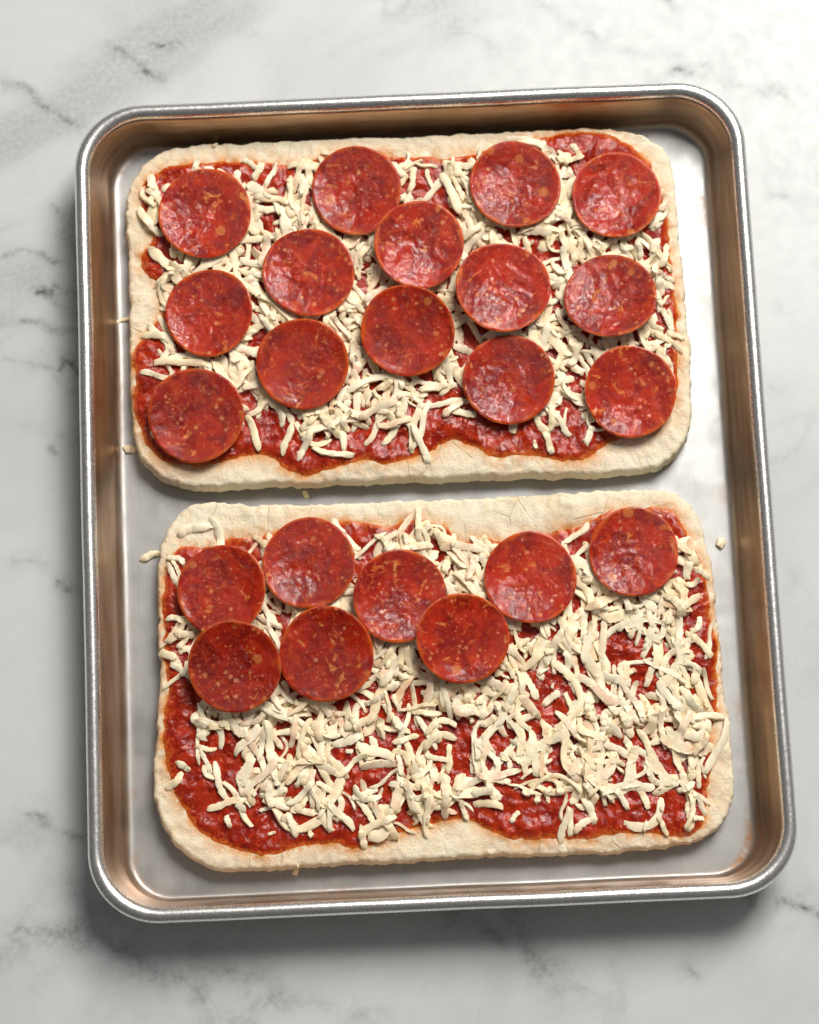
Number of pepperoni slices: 22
